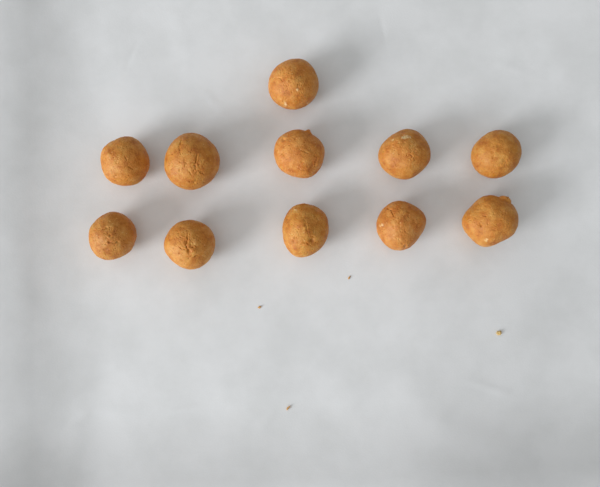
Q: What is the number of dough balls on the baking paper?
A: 11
